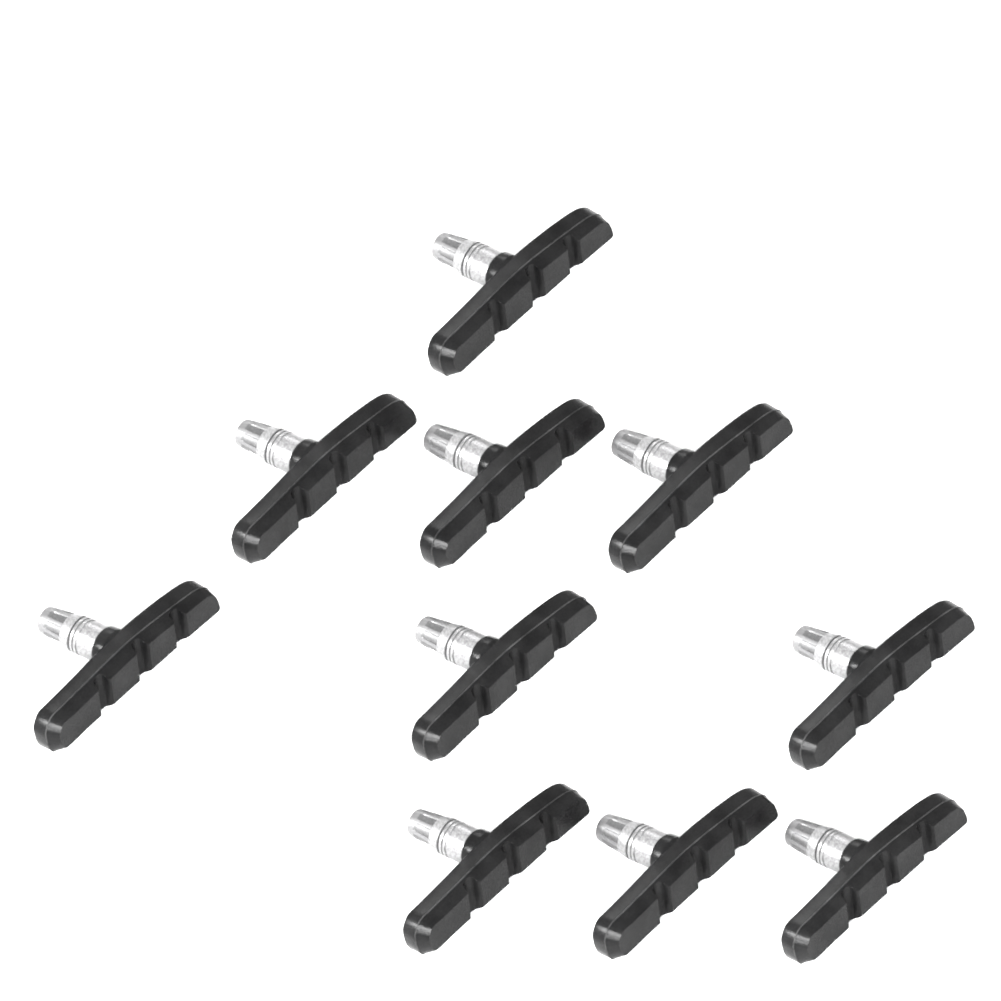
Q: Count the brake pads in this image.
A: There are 10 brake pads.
